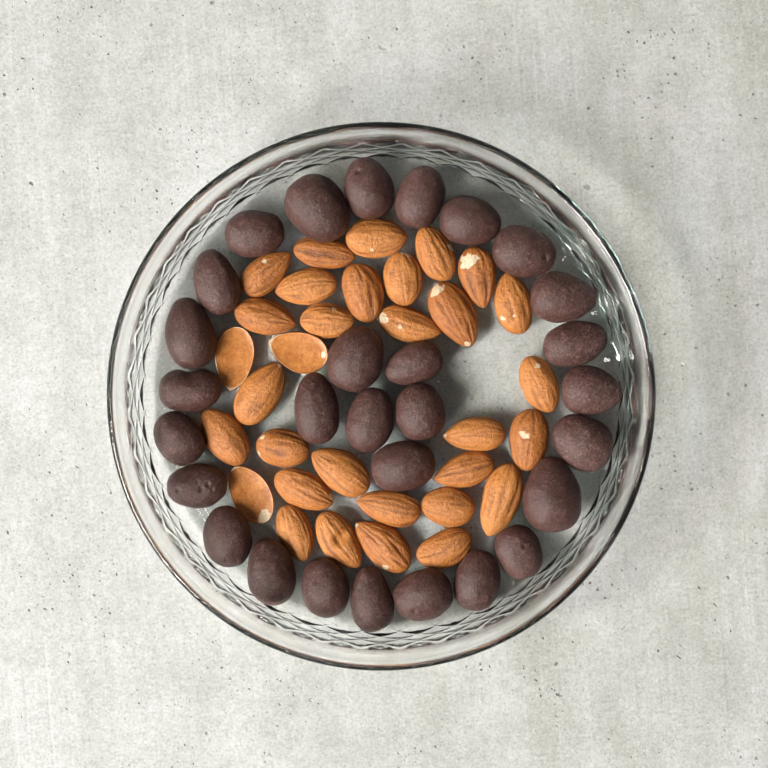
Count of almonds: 32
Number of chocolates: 29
